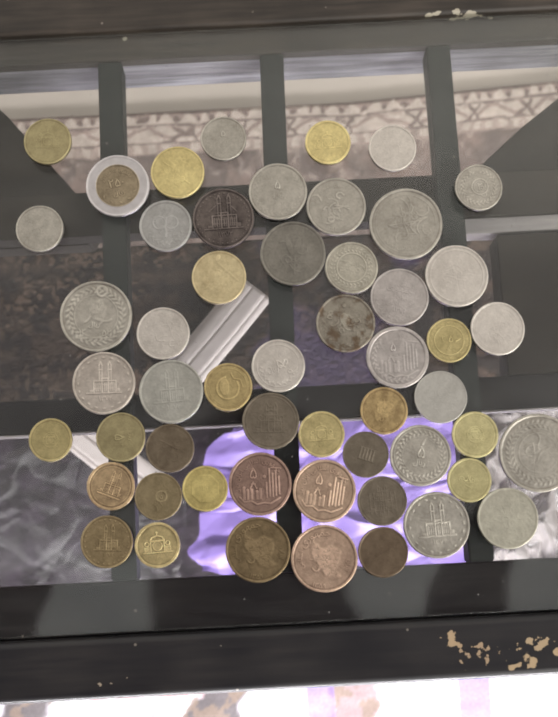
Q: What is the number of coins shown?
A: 53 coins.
